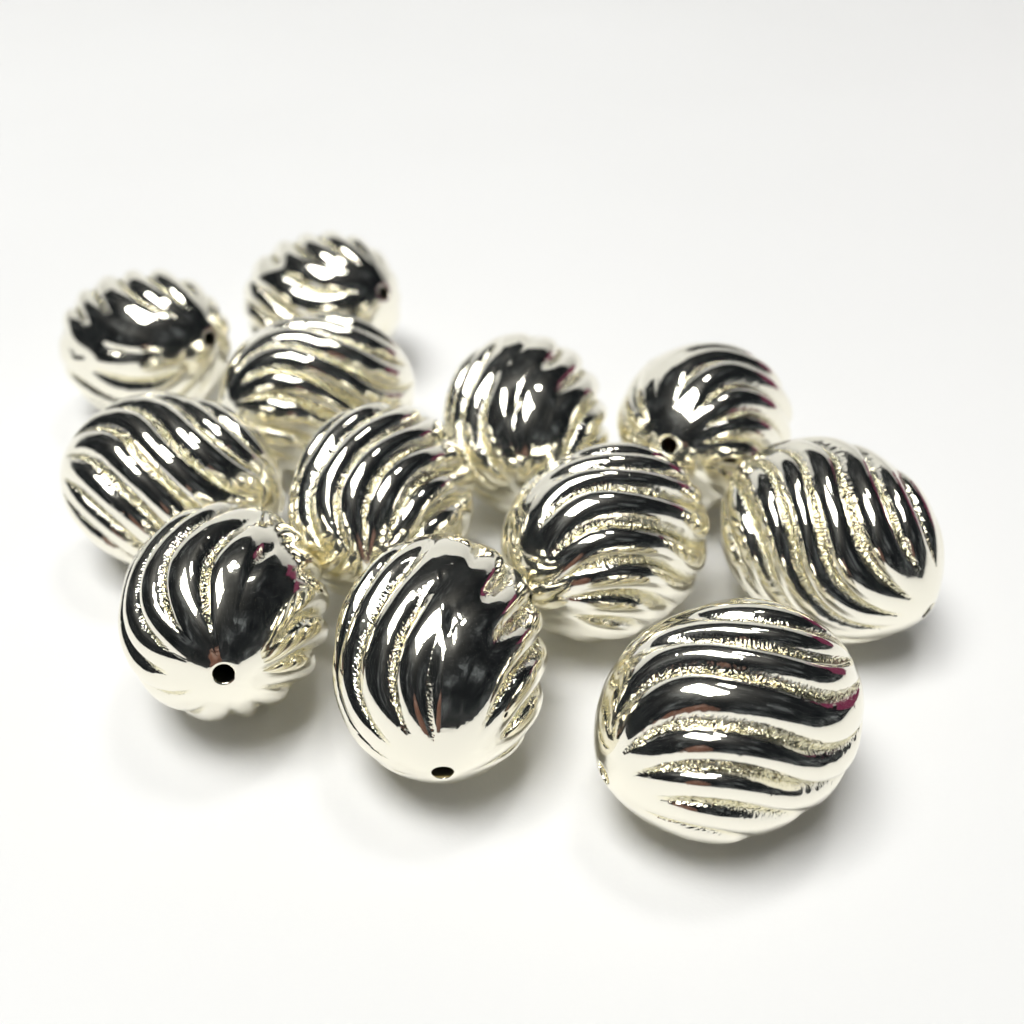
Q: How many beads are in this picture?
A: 12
